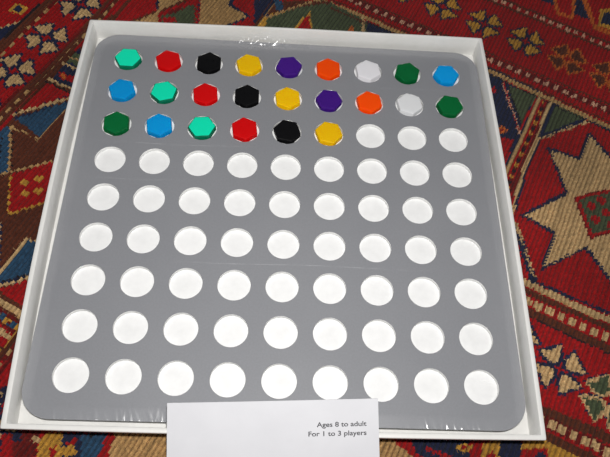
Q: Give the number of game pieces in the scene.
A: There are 24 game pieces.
